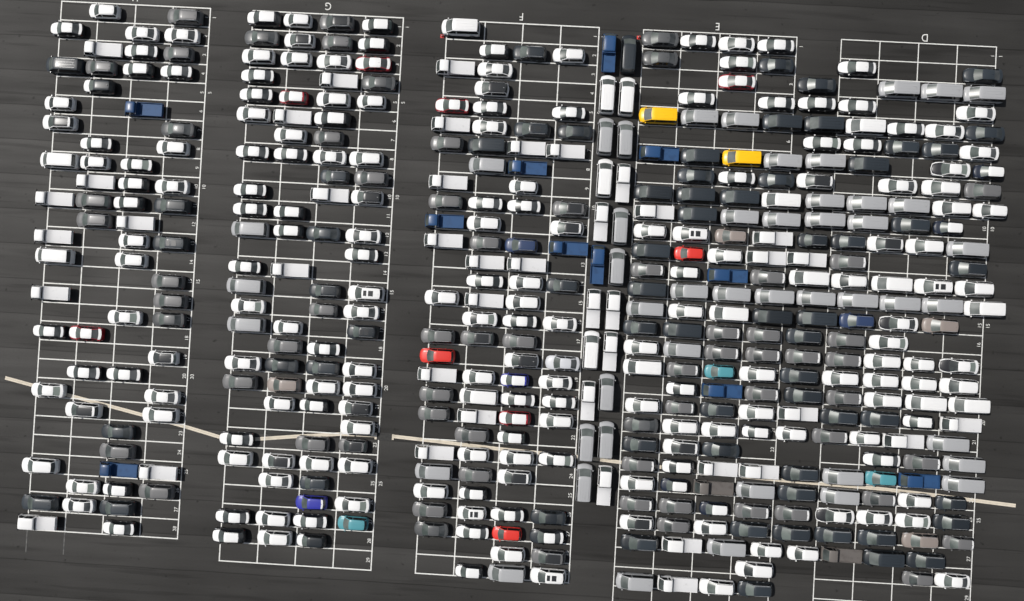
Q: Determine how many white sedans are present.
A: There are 79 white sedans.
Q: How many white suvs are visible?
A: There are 111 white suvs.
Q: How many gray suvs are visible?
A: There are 57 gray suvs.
